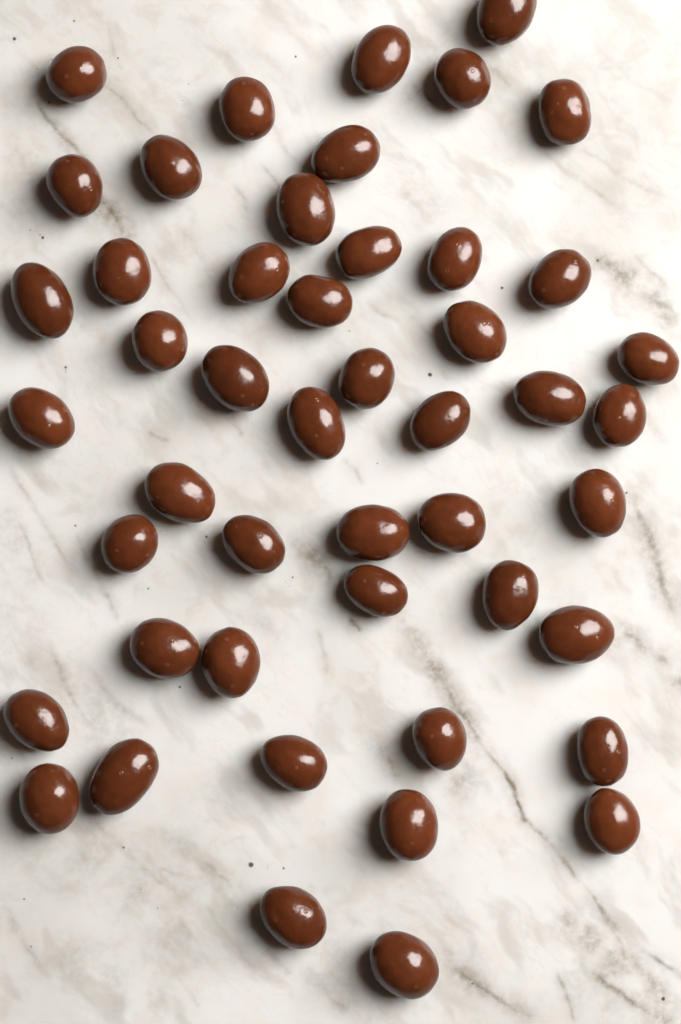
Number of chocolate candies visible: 48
